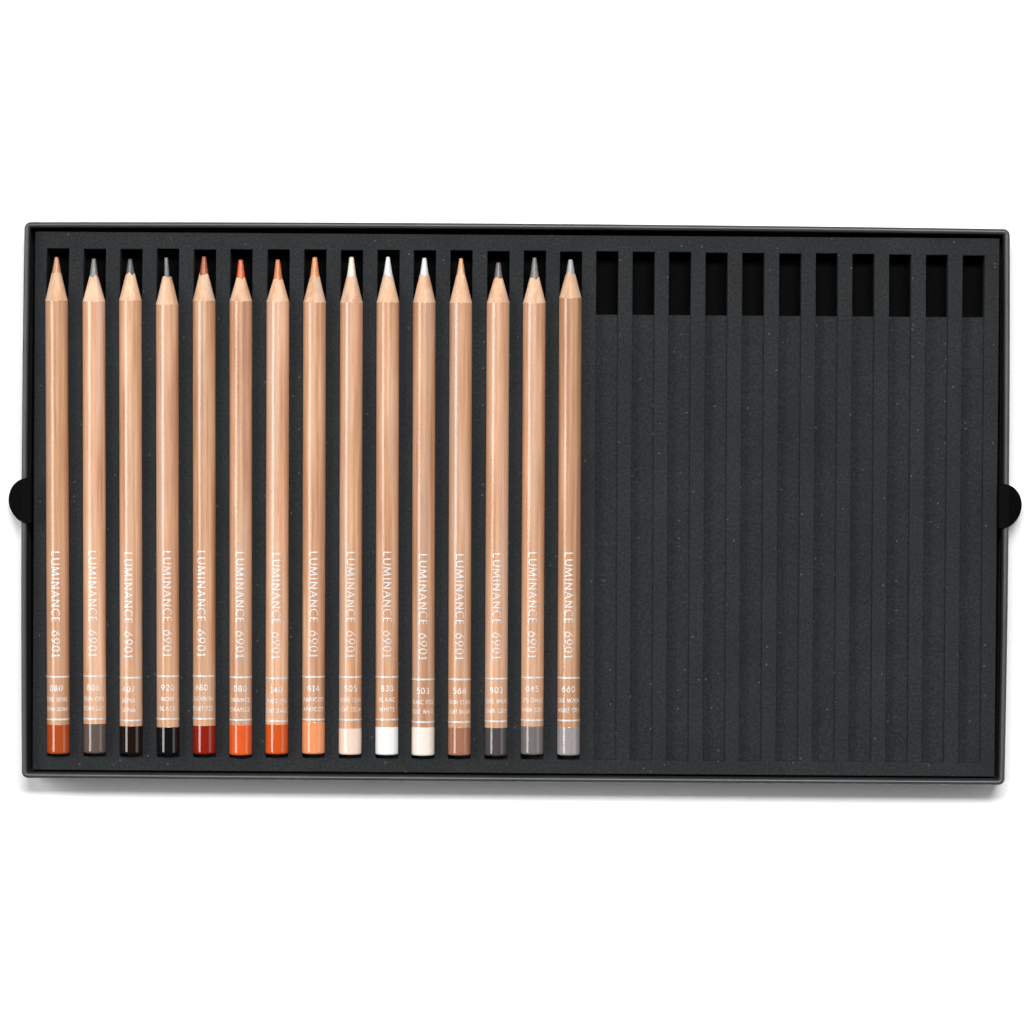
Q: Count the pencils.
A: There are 15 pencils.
